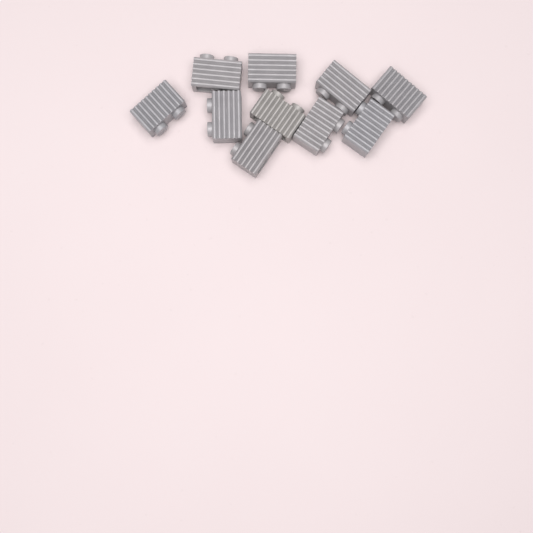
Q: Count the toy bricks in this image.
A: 10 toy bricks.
